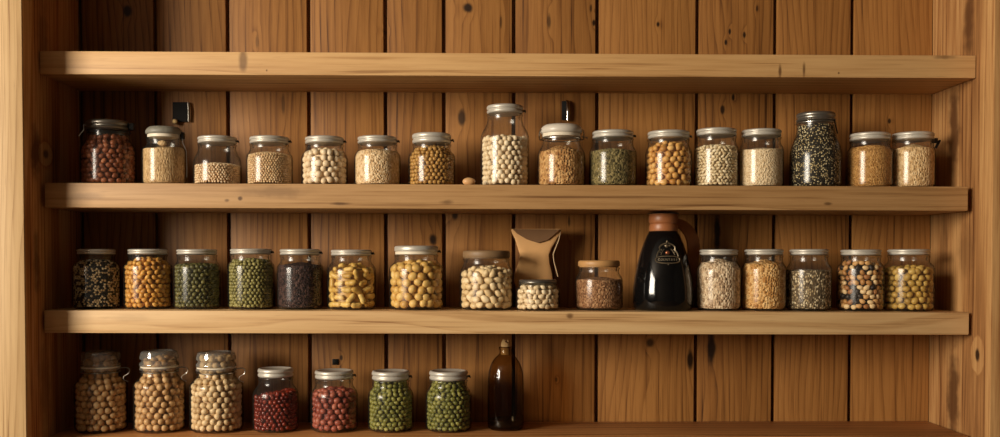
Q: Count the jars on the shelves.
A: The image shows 38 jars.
